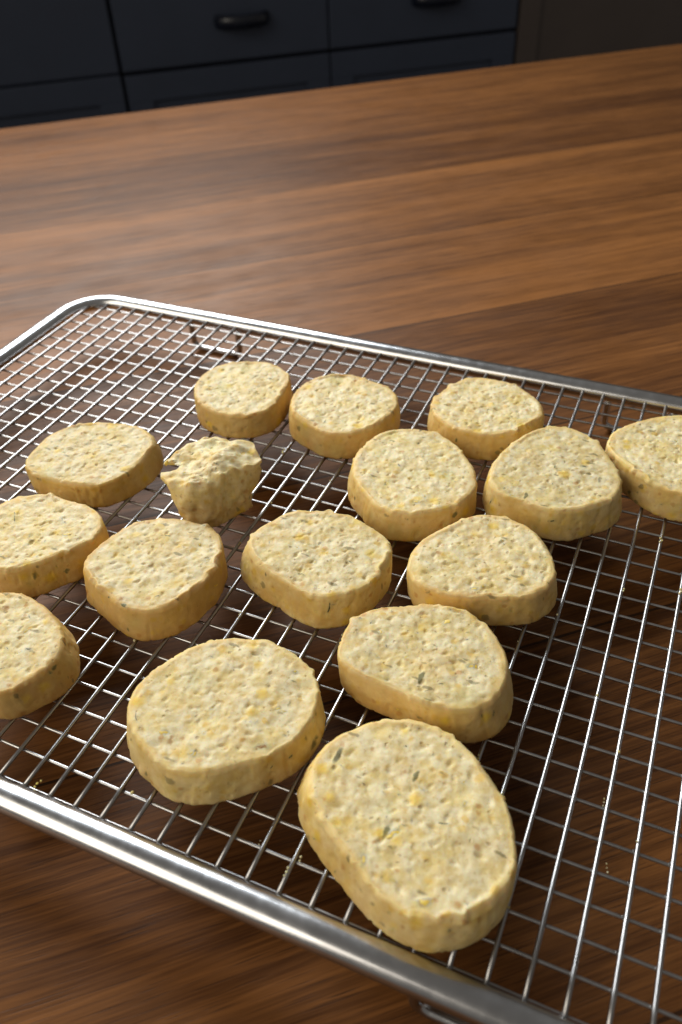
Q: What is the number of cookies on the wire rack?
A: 16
